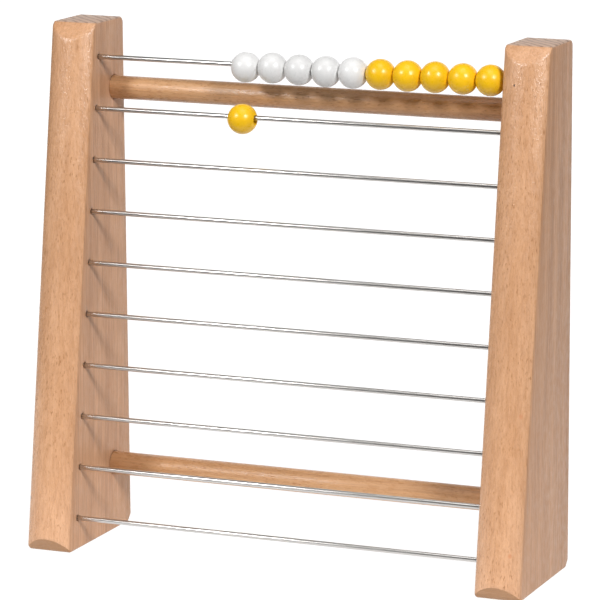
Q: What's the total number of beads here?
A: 11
